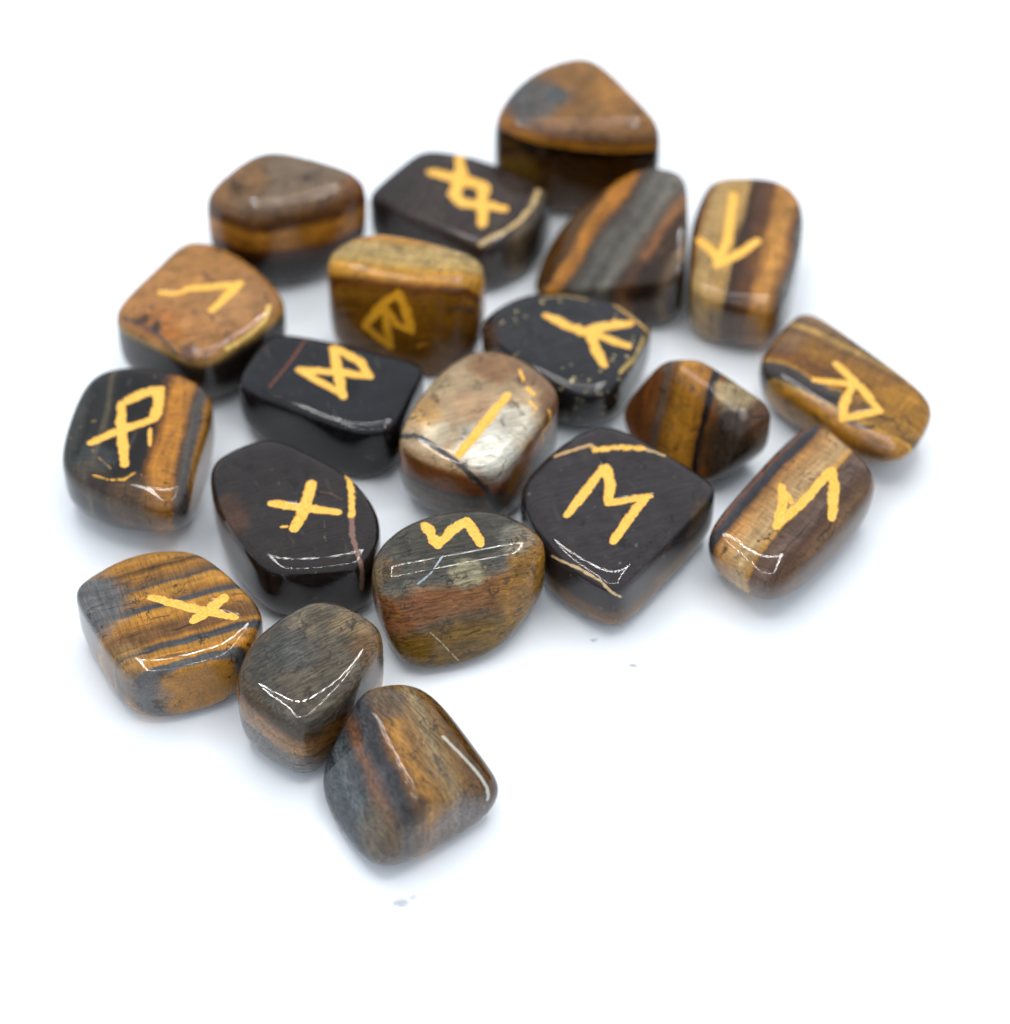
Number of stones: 20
